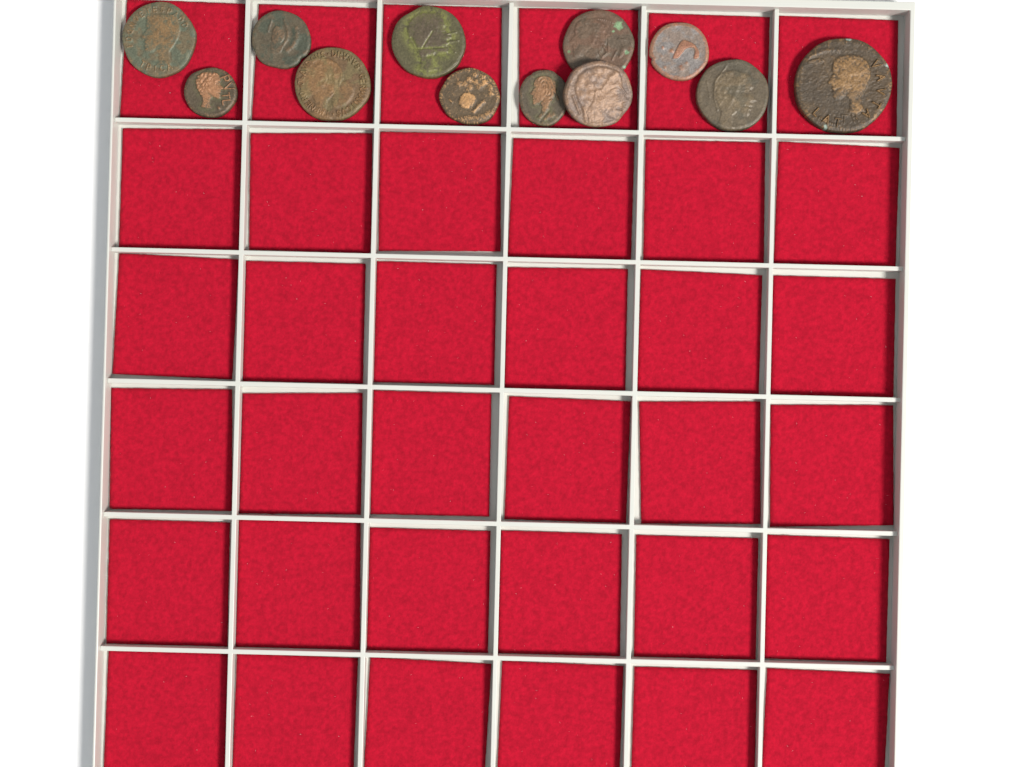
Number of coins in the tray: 12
